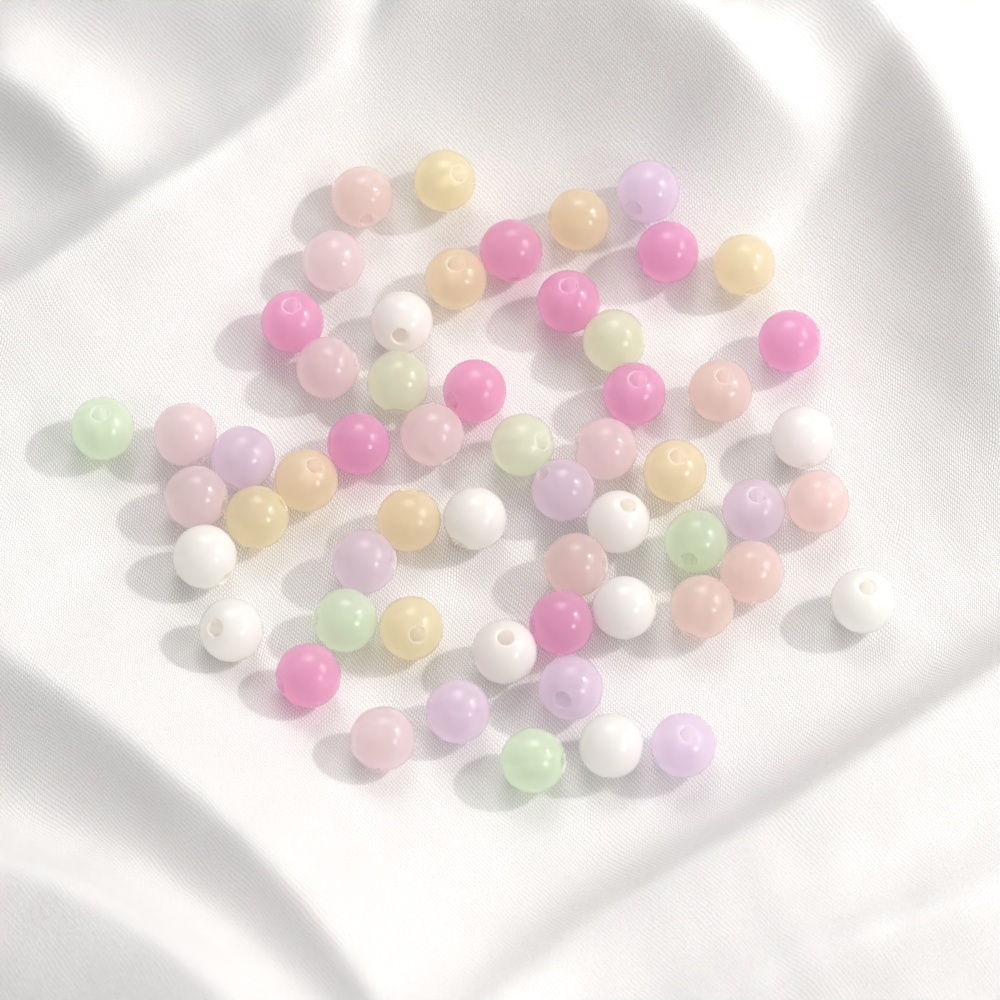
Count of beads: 57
